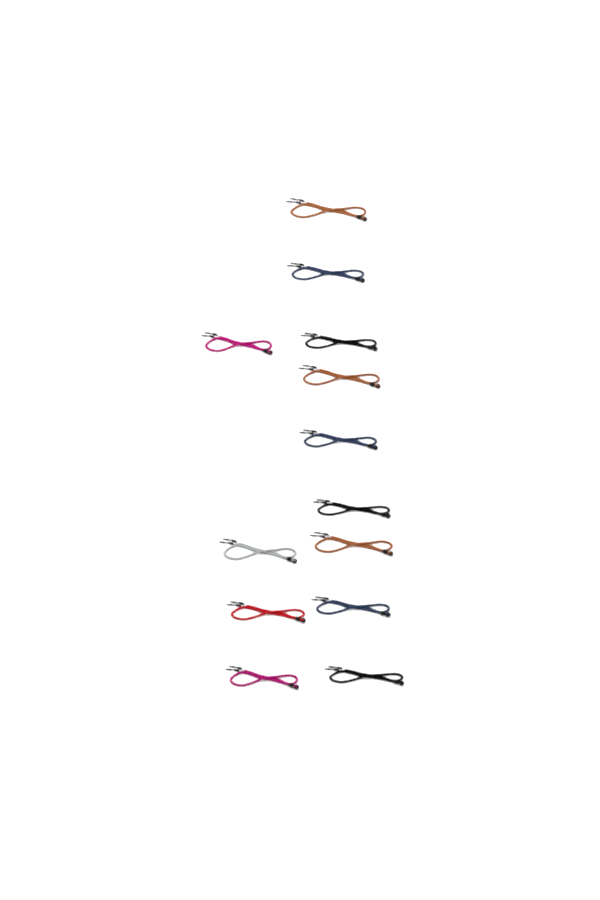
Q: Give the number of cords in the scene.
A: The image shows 13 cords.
